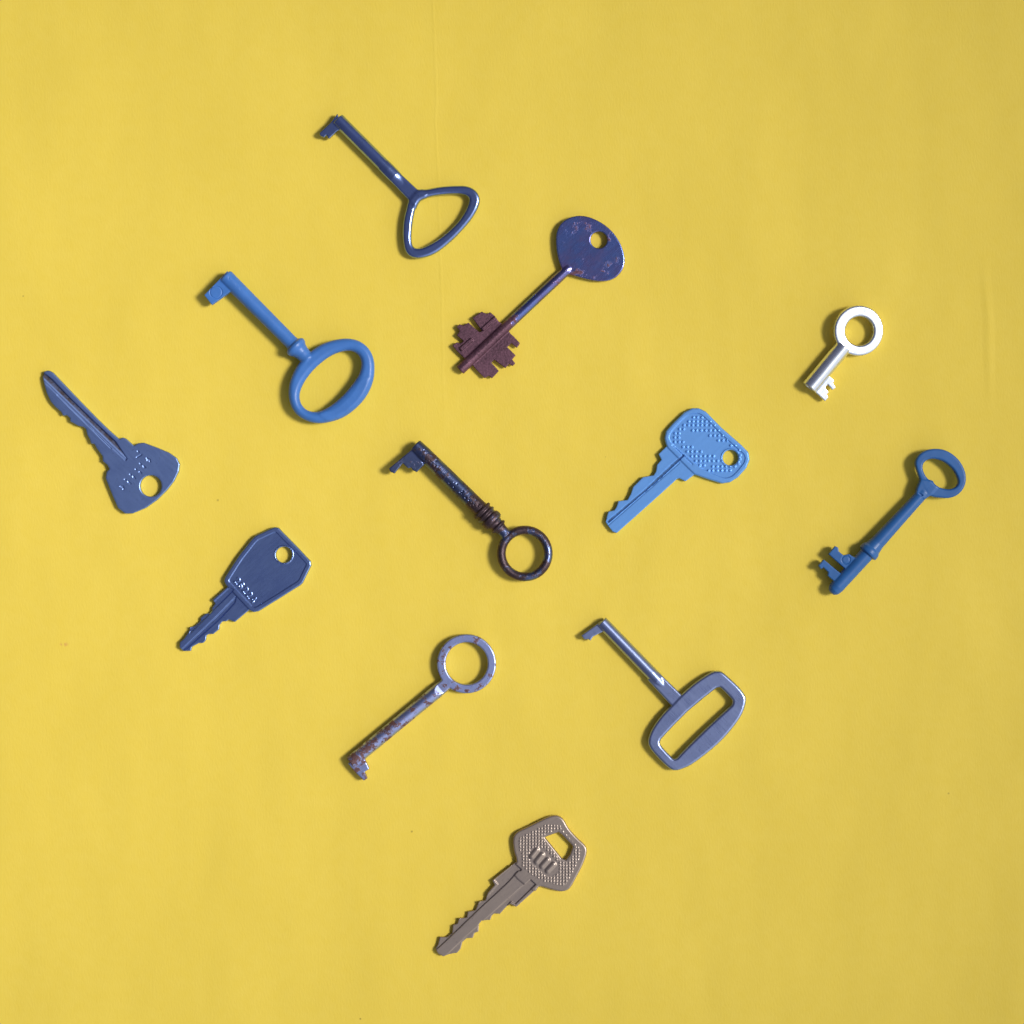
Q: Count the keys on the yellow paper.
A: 12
